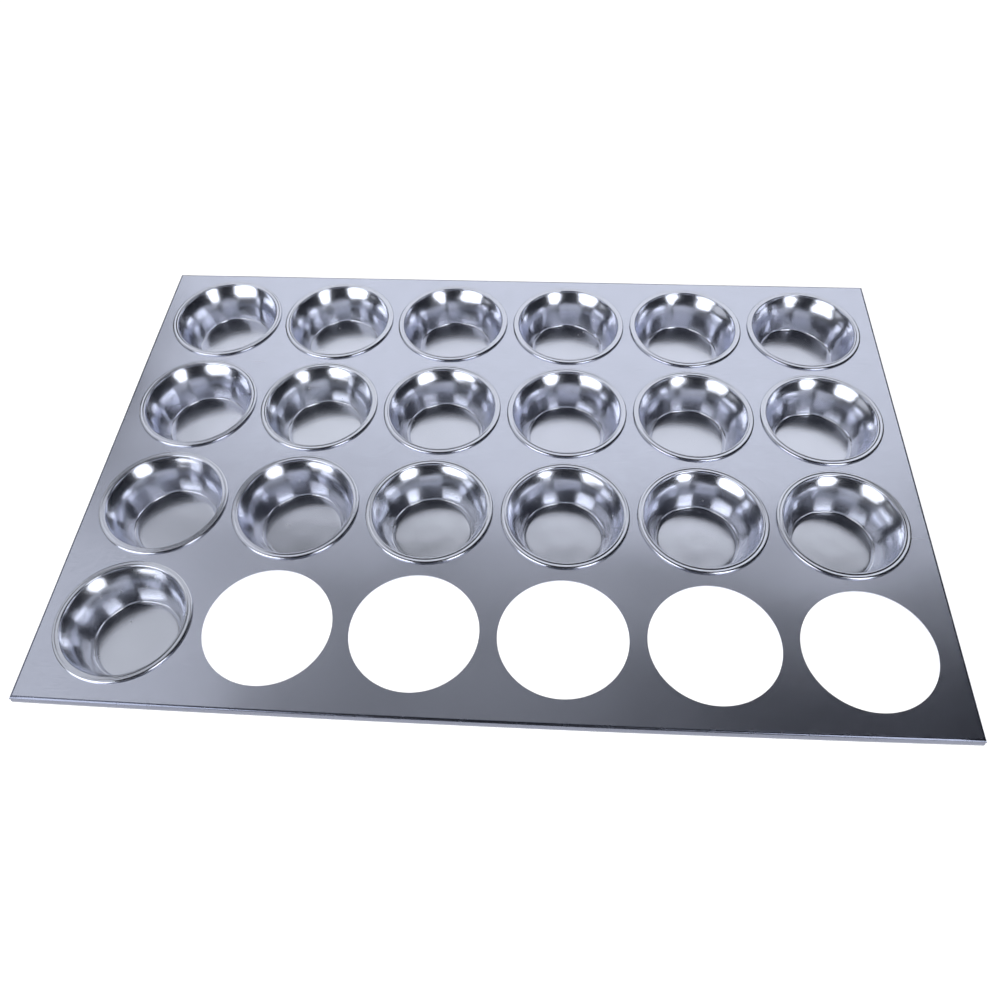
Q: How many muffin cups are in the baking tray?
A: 19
